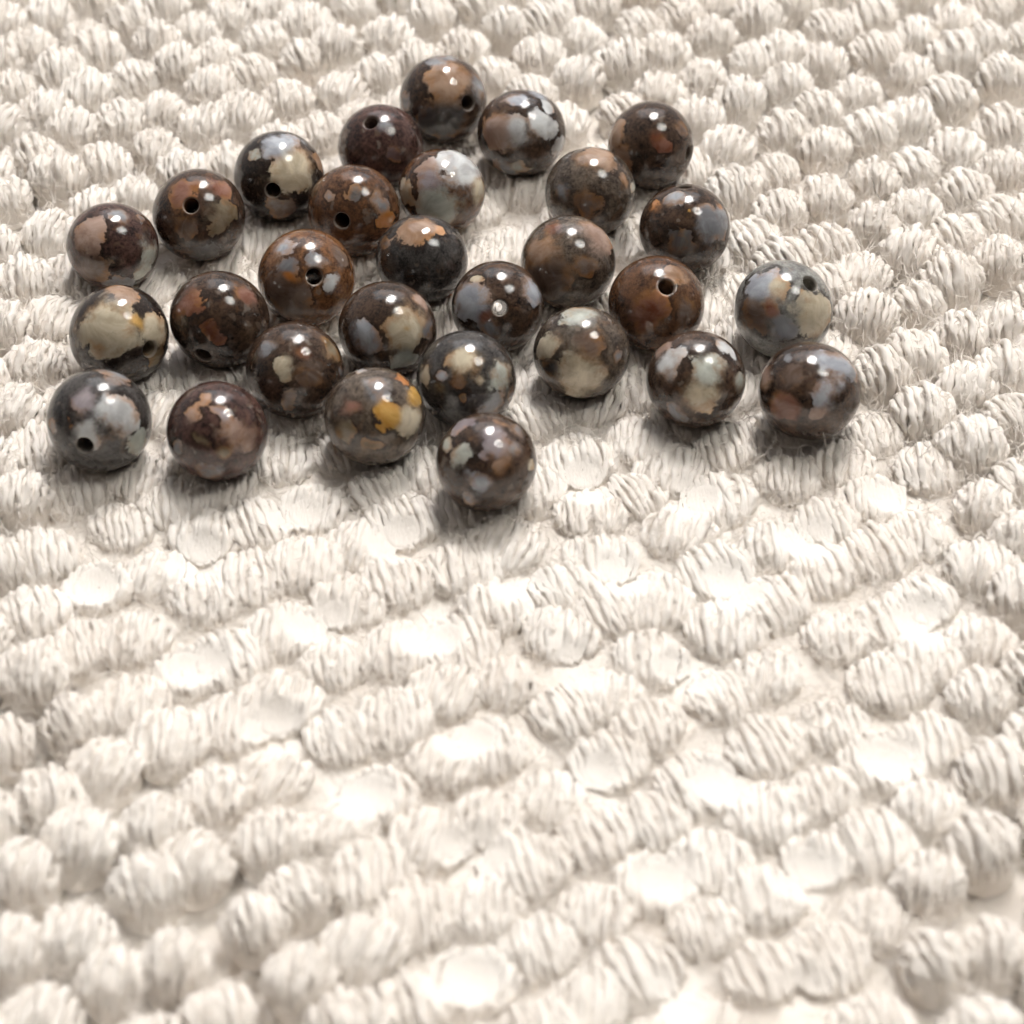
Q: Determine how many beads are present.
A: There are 29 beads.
